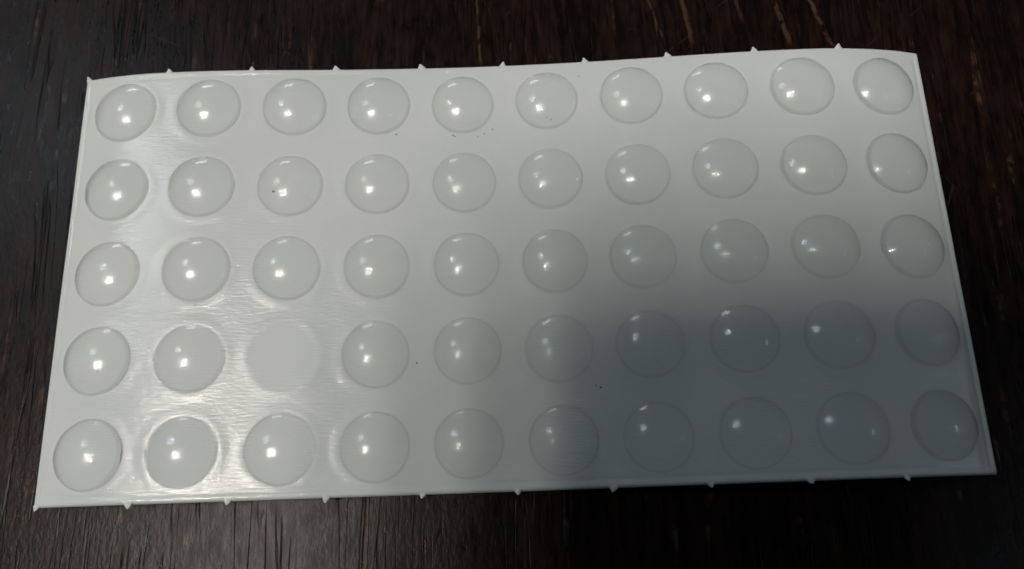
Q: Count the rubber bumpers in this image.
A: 49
